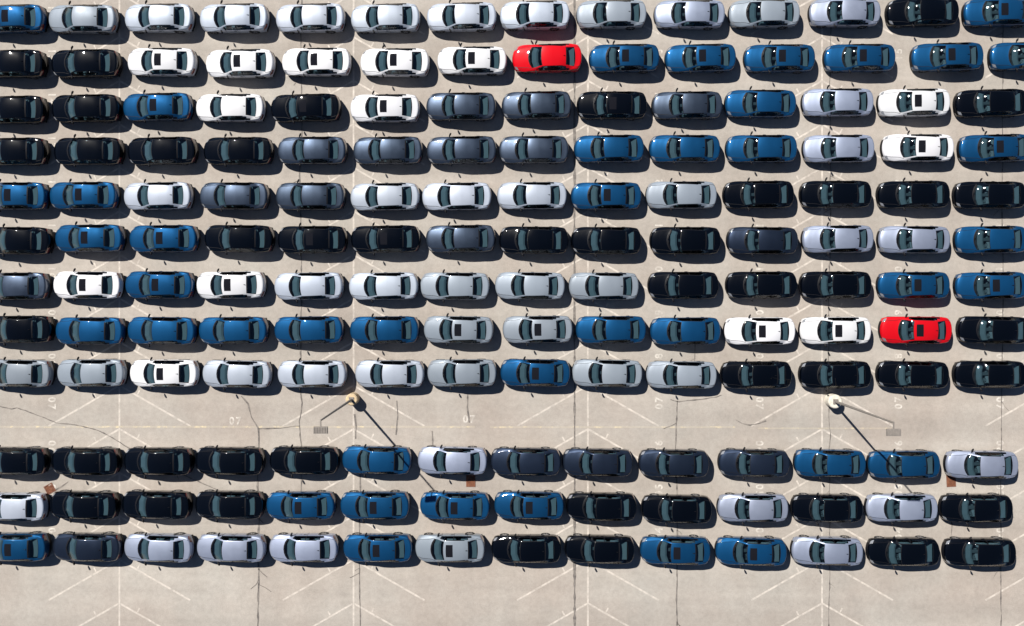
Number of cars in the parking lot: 168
